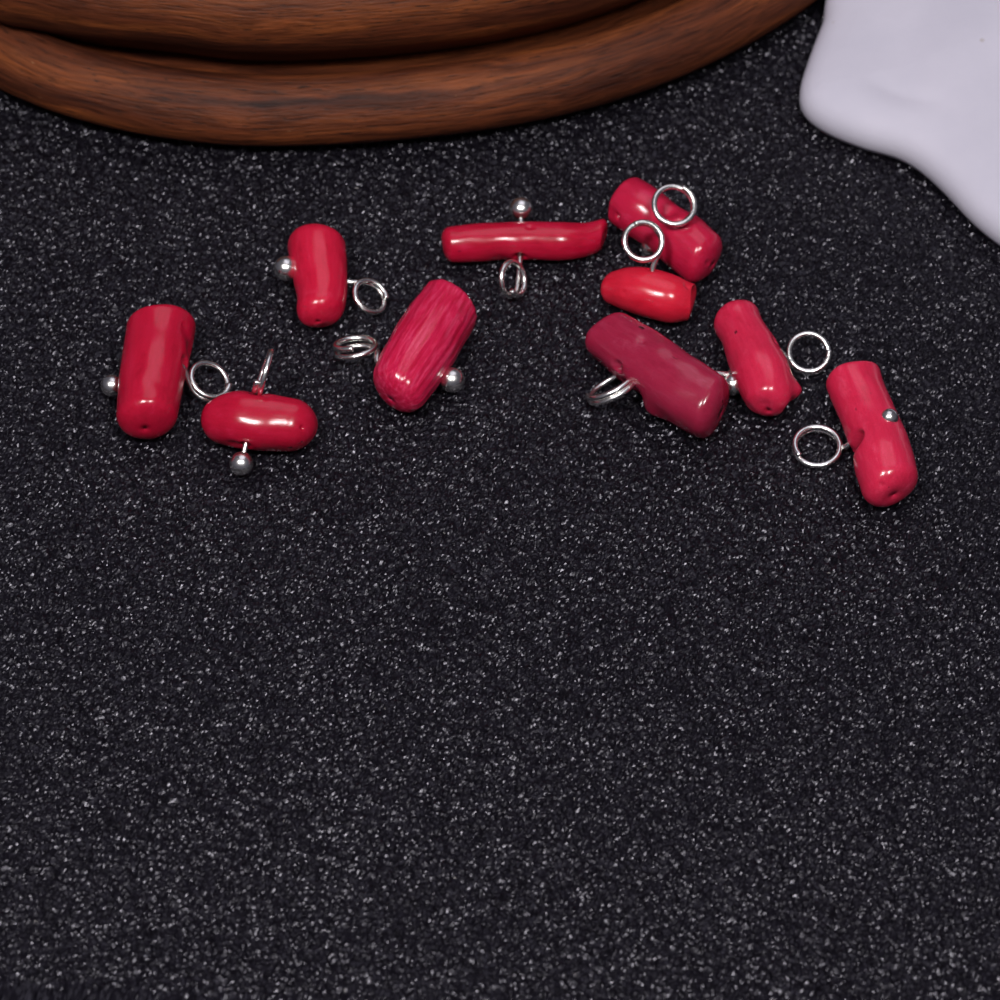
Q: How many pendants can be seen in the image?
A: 10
